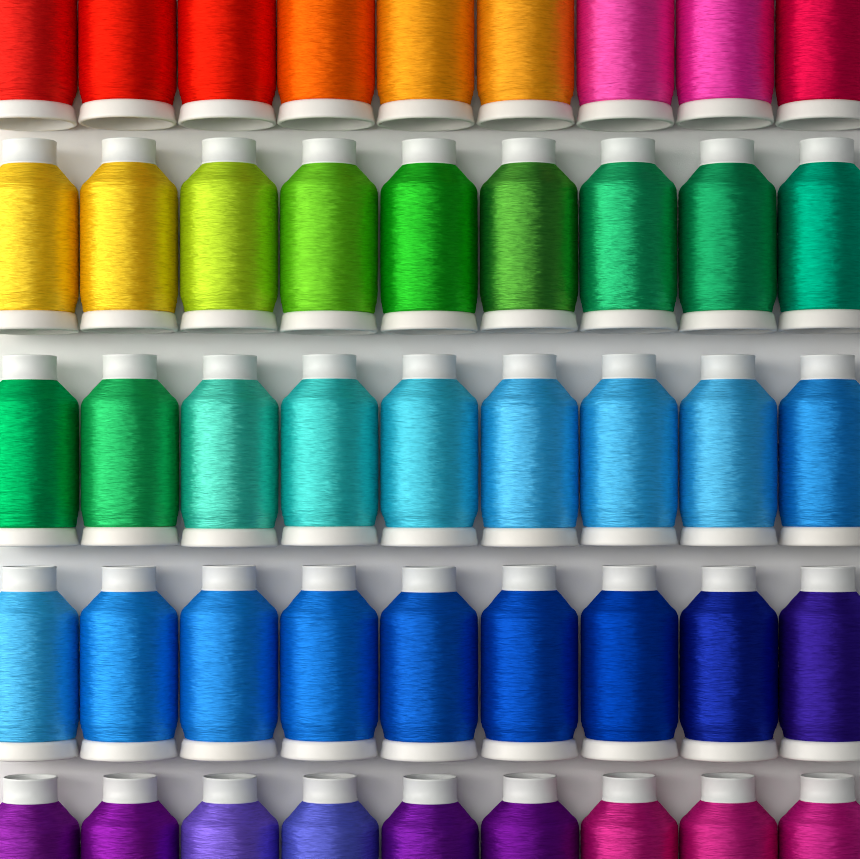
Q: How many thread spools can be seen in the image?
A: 45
